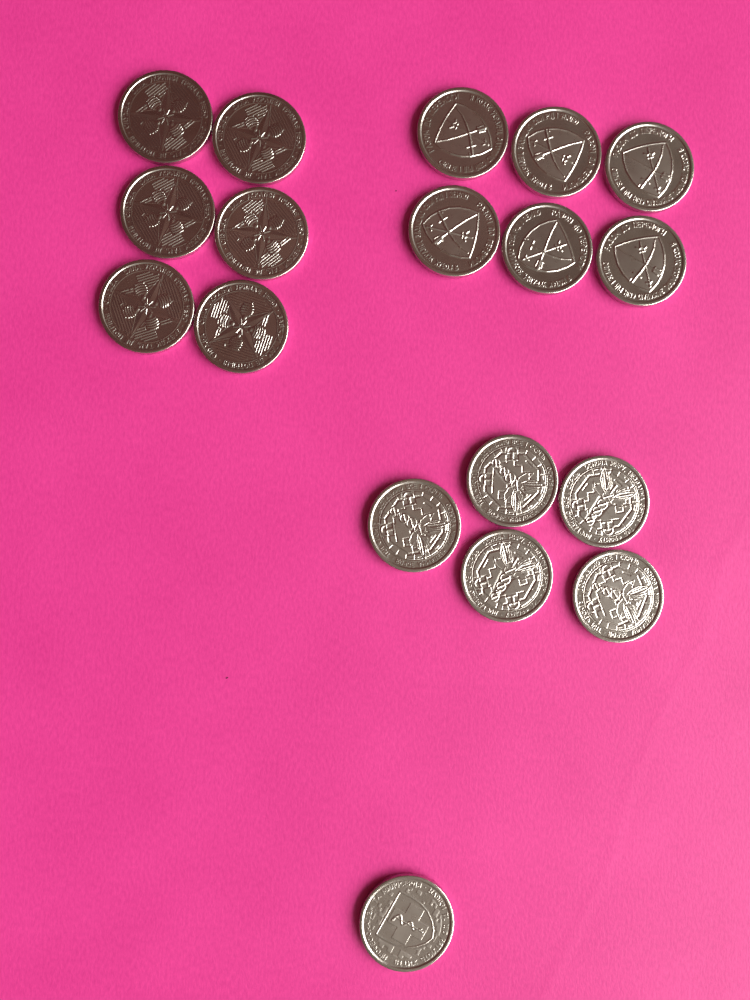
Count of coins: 18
